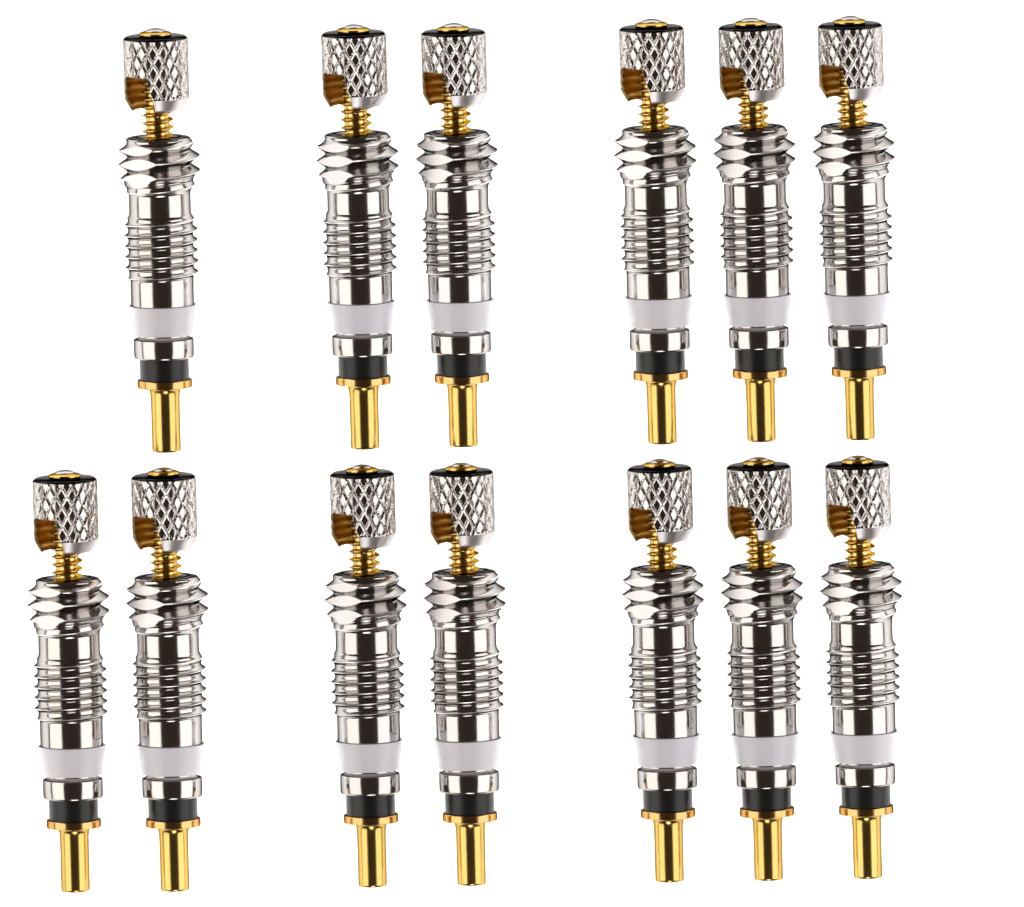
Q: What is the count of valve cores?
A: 13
